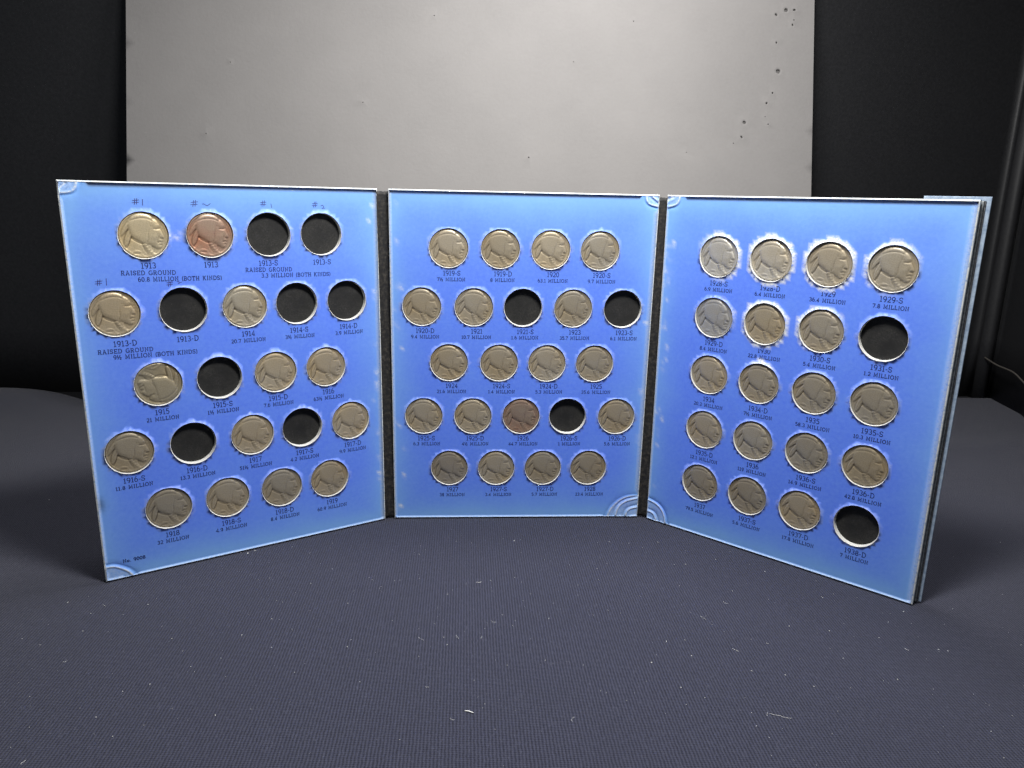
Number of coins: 51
